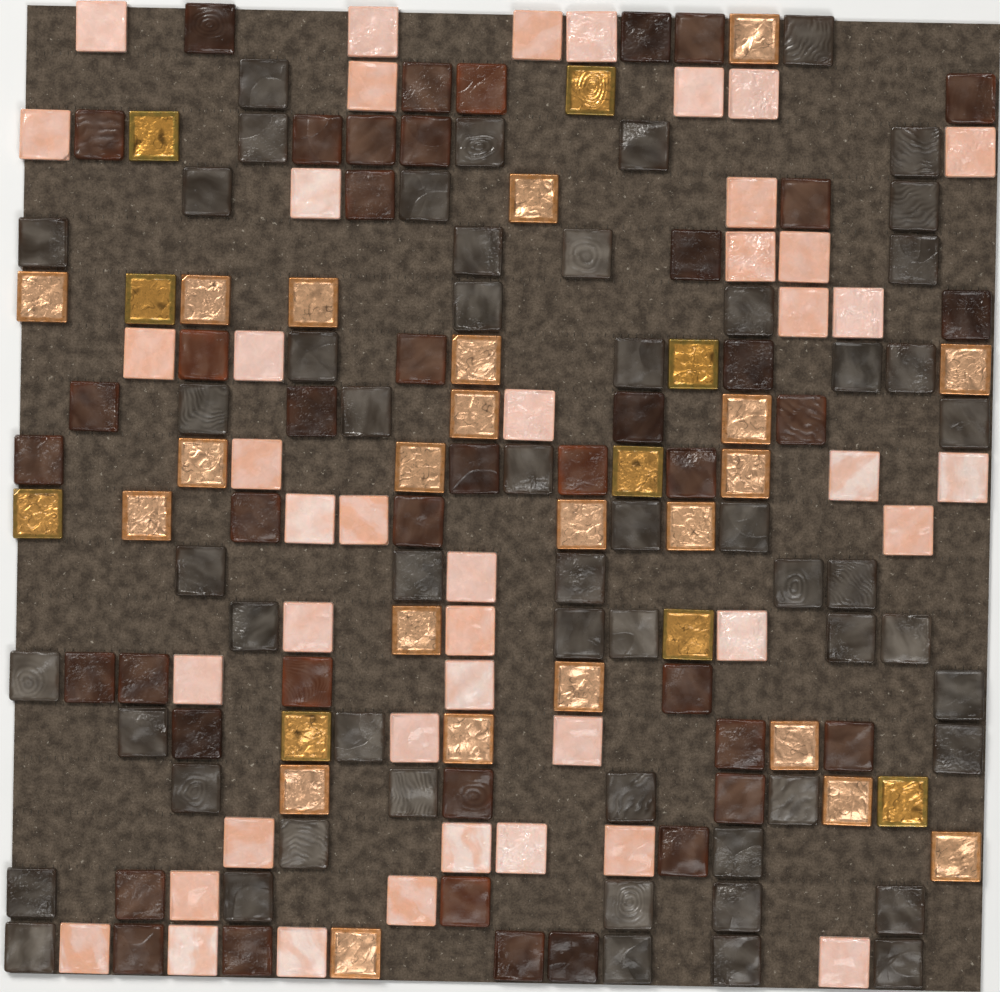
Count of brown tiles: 43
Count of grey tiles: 55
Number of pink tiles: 42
